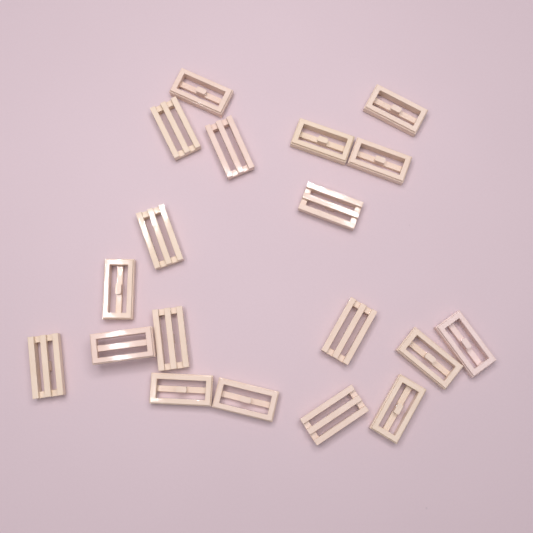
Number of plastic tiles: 19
